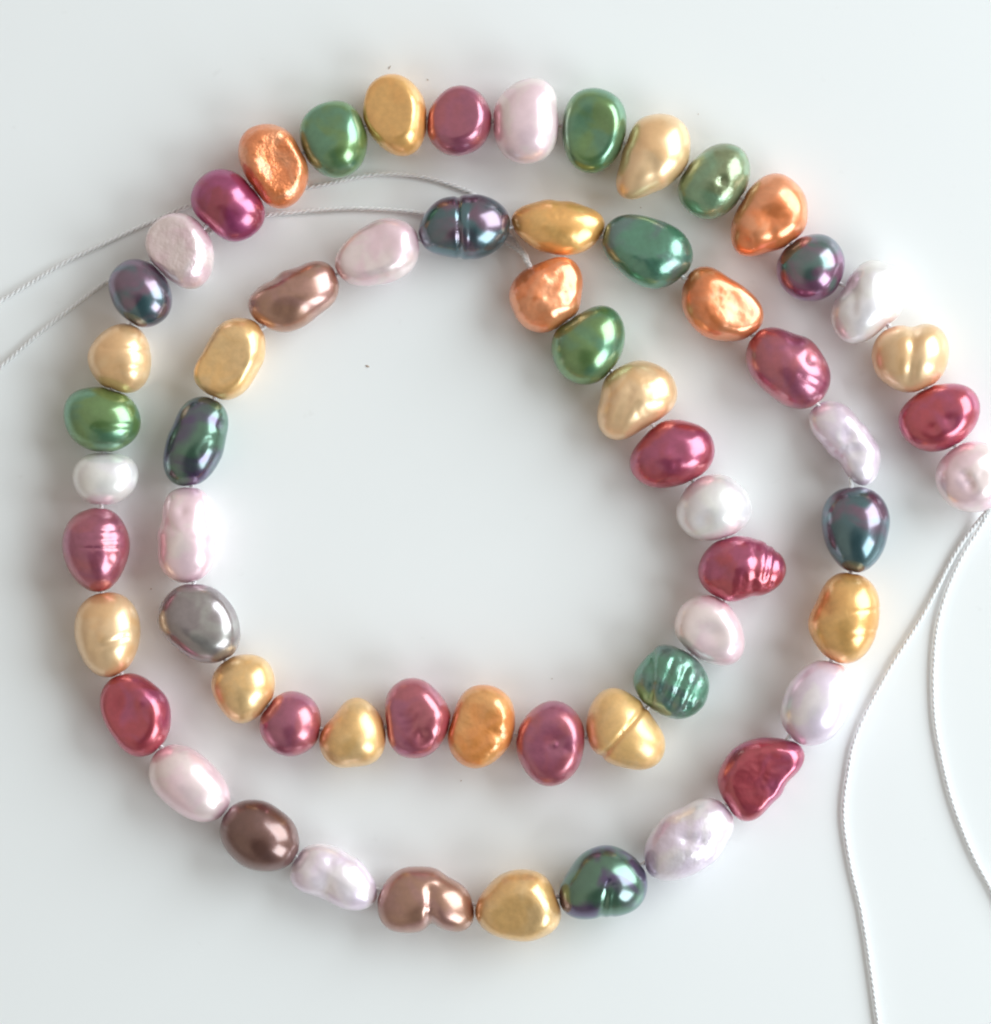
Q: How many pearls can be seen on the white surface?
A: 61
